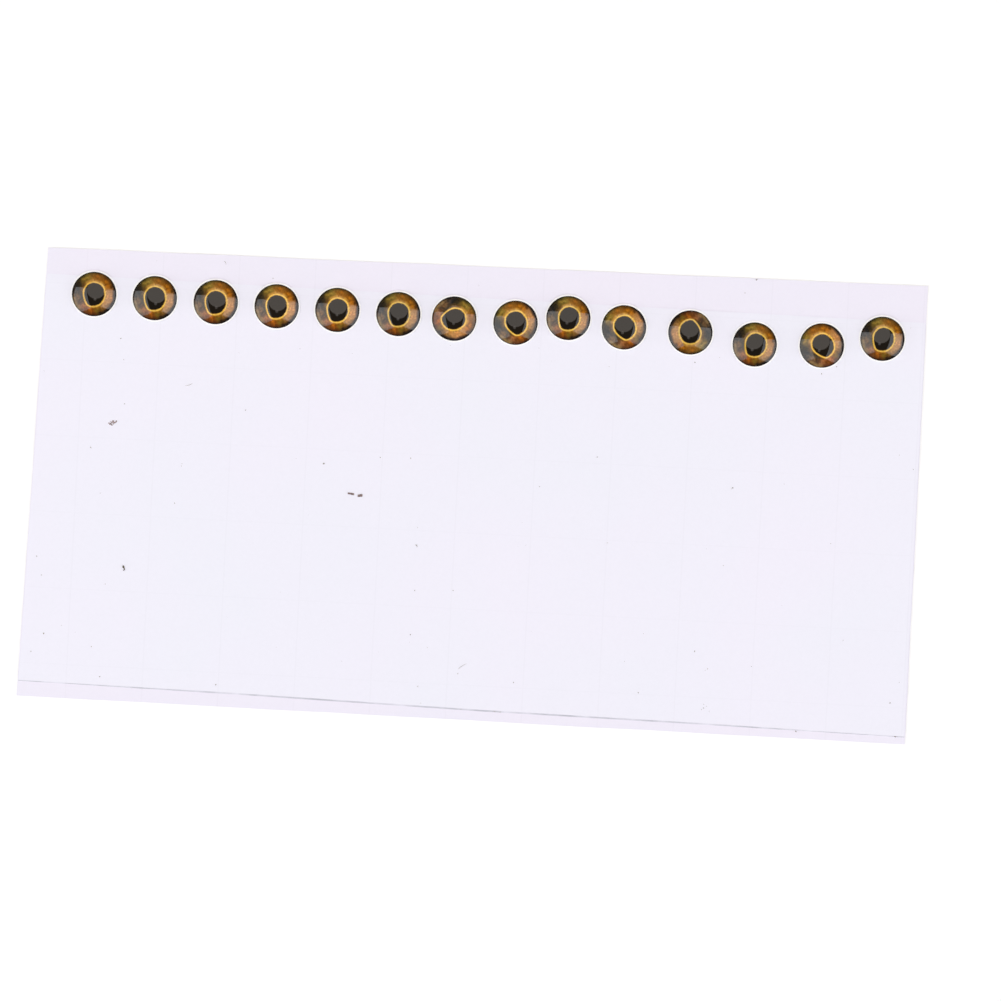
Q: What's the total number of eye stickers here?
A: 14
